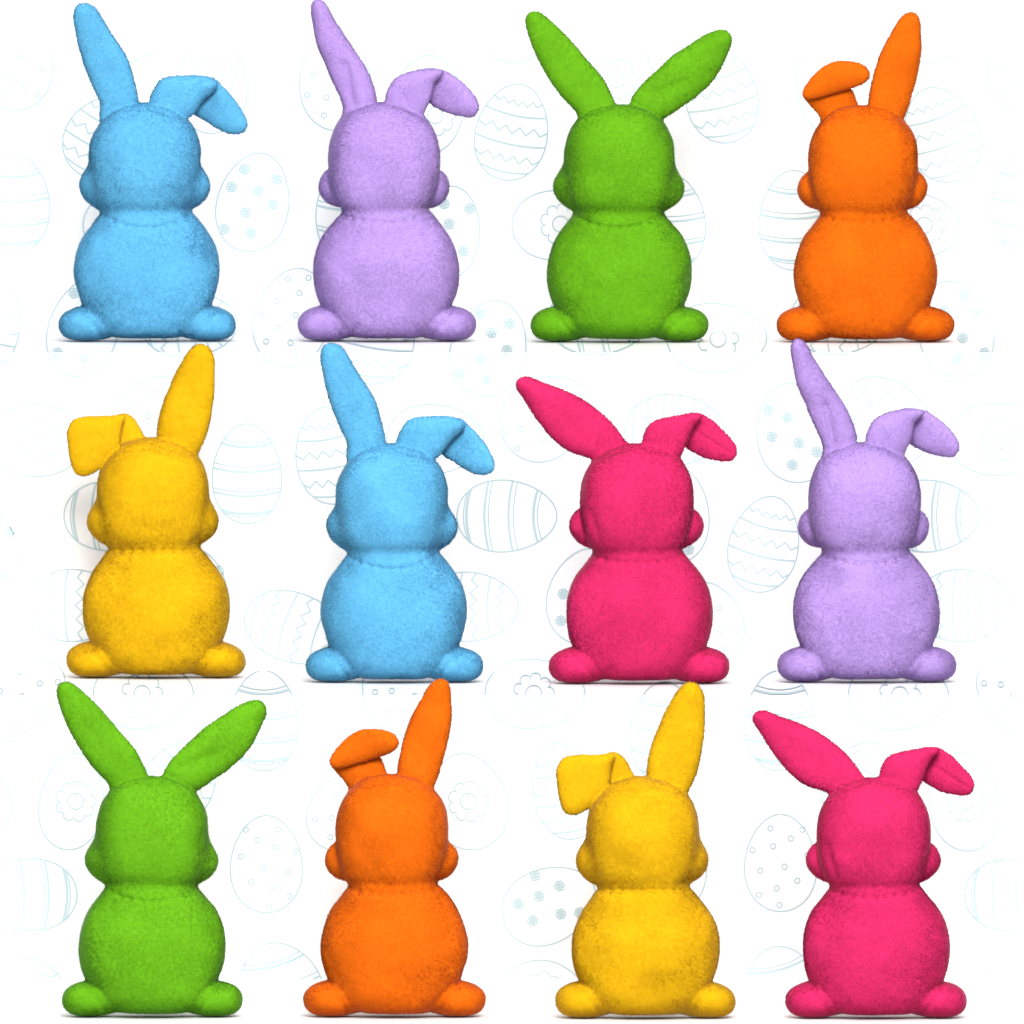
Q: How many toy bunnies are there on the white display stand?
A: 12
